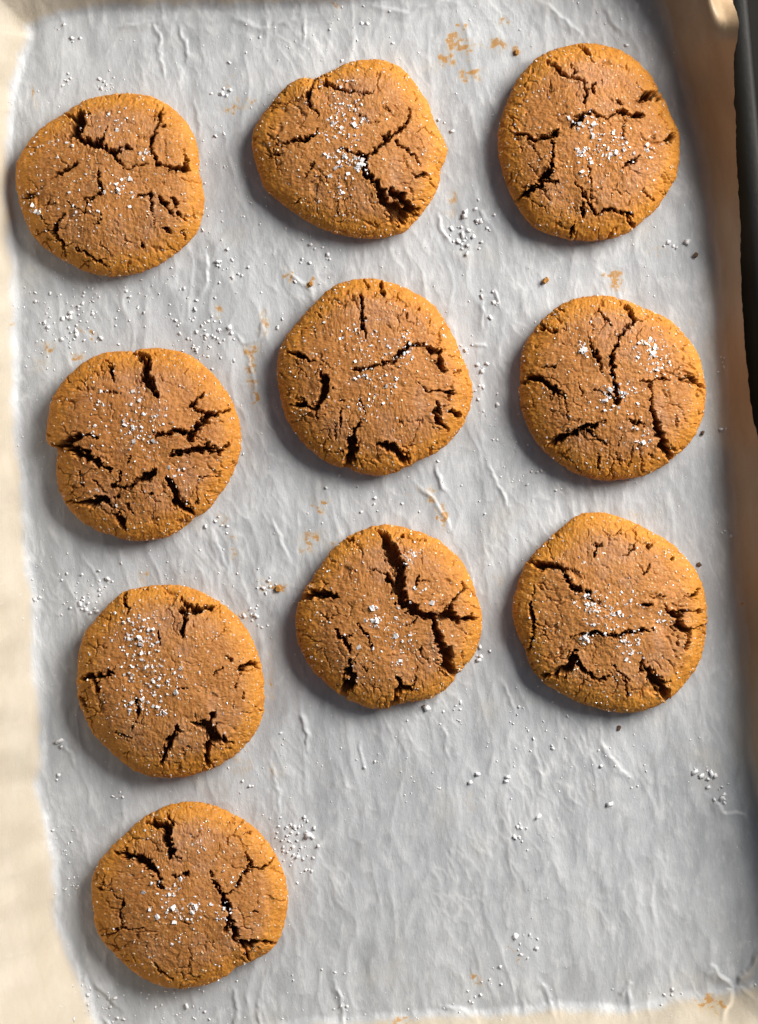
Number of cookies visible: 10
